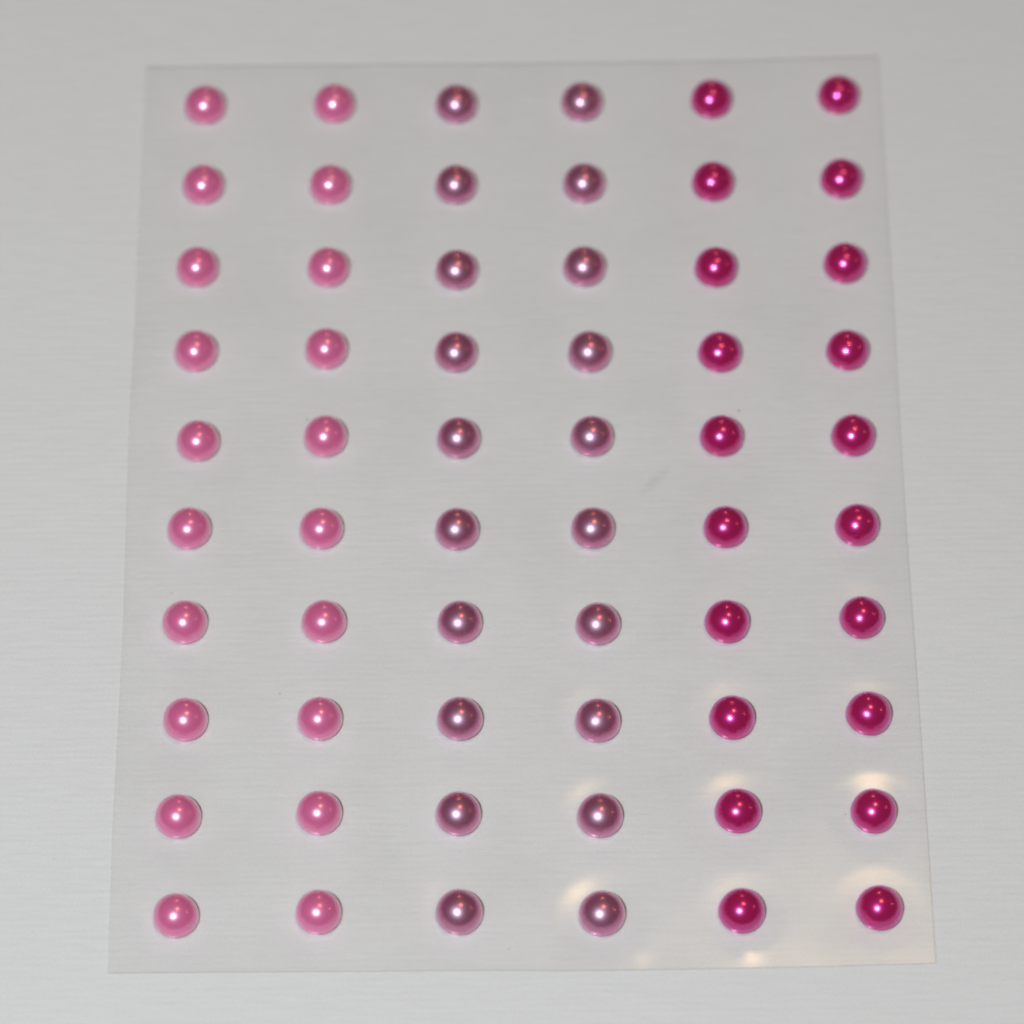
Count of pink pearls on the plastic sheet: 20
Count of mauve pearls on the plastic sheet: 20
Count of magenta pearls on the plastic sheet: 20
